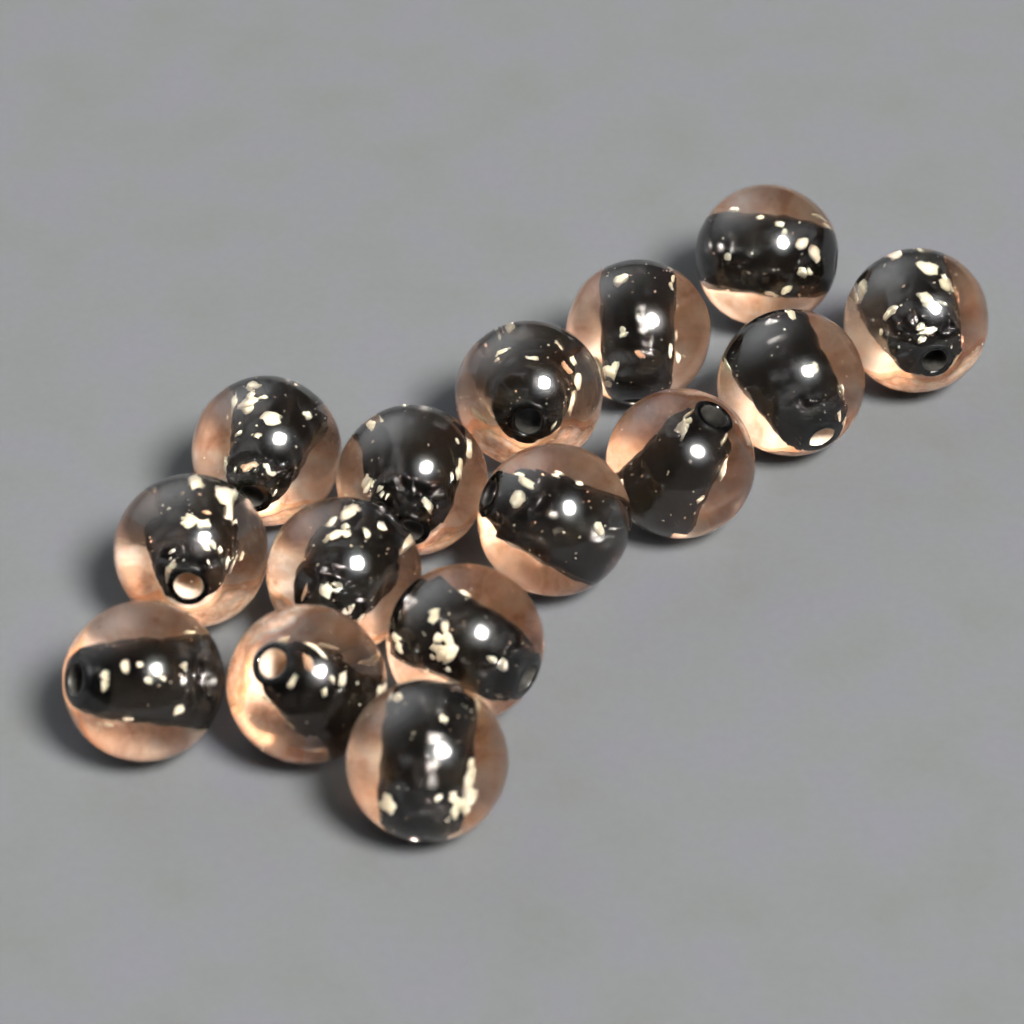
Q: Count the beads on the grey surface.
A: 15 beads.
